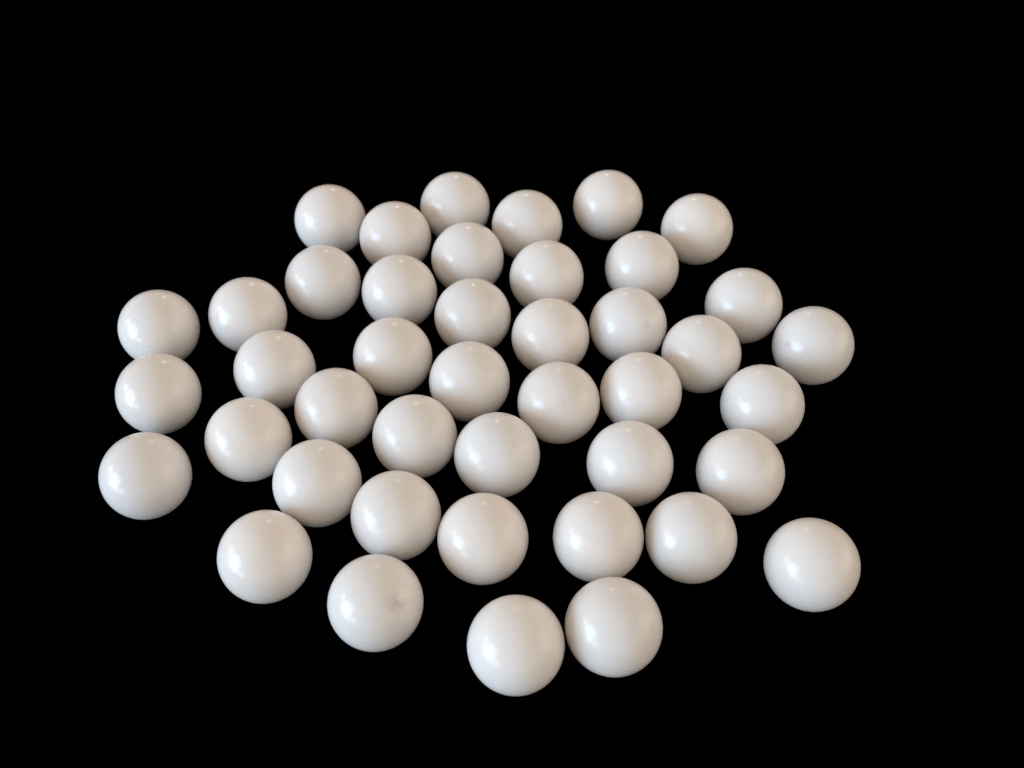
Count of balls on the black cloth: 43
